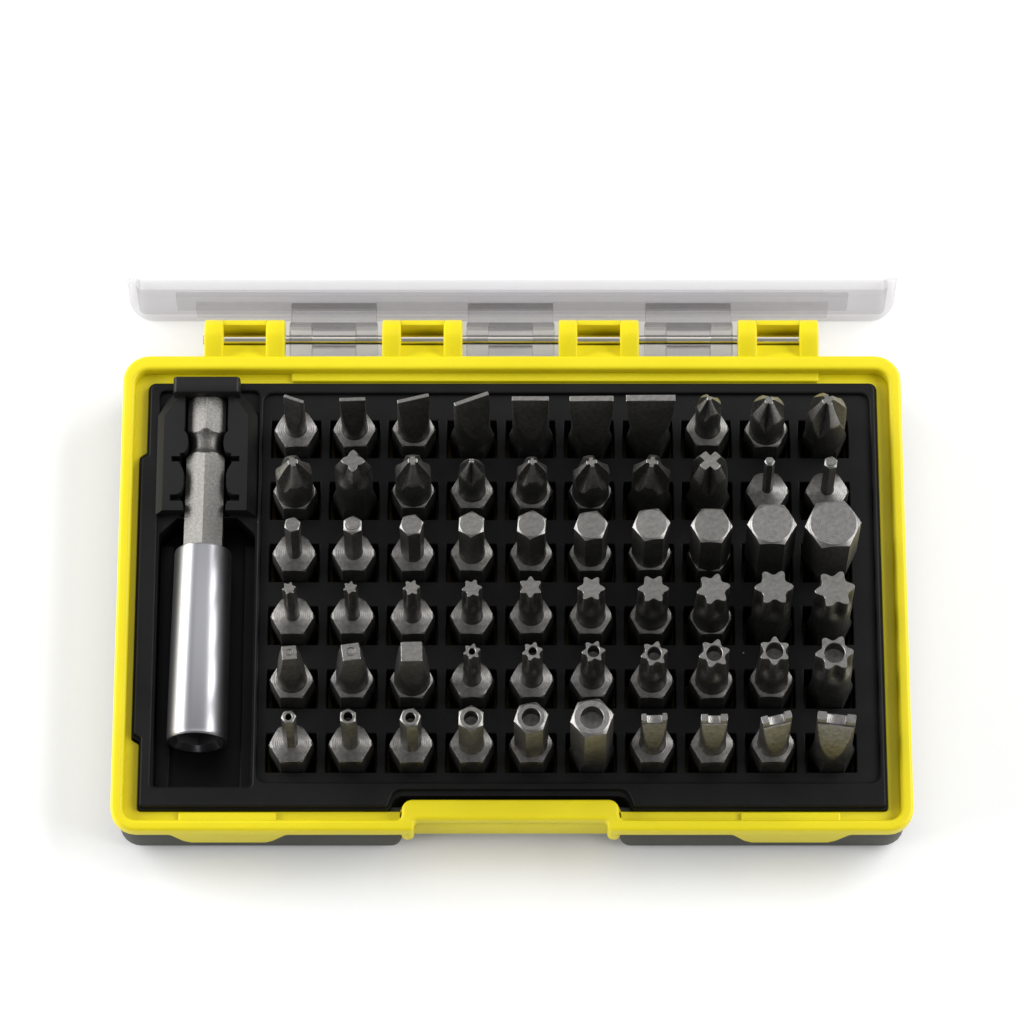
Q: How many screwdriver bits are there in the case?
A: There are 60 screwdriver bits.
